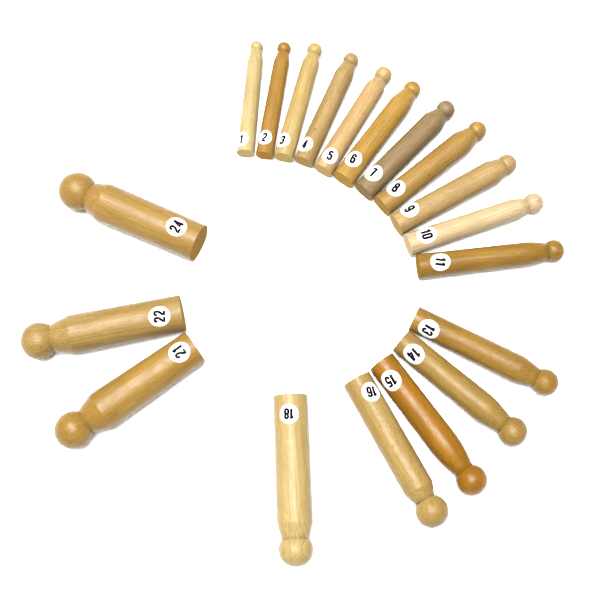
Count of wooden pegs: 19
